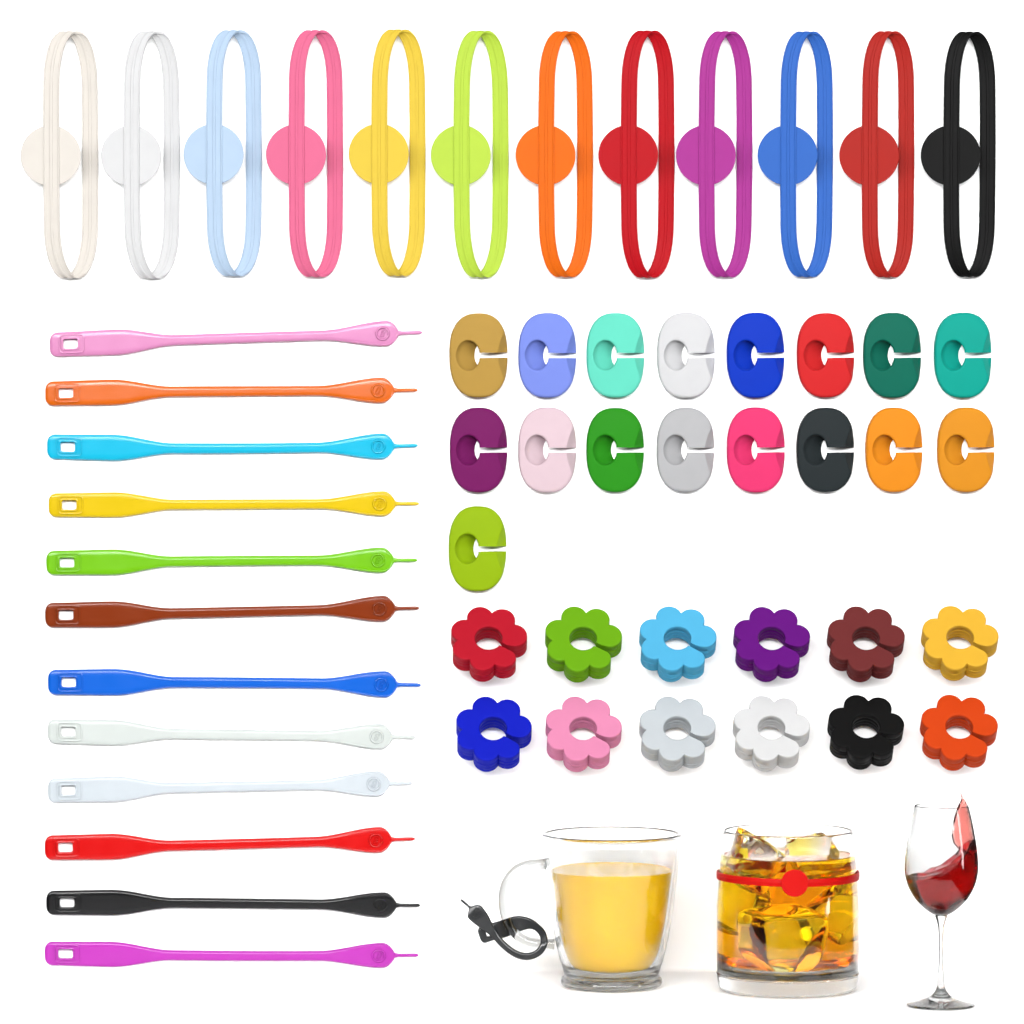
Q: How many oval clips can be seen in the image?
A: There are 17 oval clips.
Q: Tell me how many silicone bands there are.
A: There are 13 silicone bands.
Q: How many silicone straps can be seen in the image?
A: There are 13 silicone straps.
